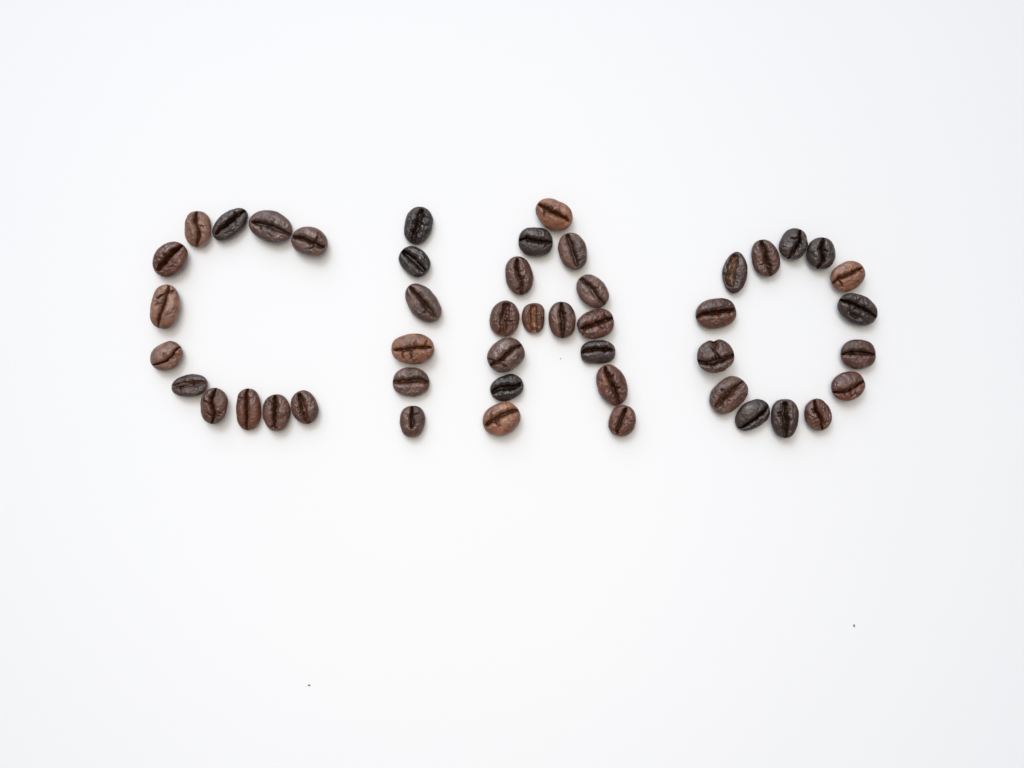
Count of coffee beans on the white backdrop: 47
